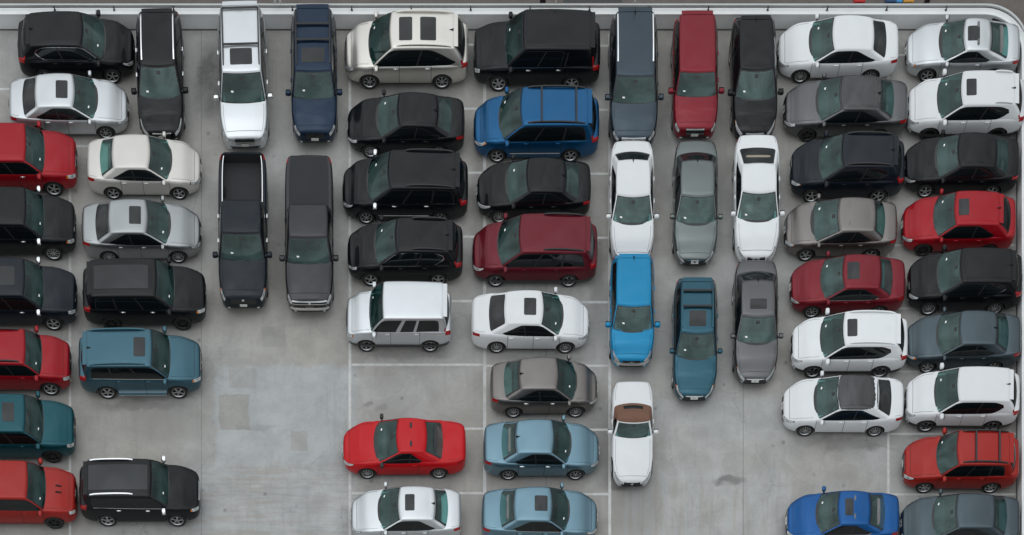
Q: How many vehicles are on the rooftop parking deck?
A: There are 60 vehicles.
